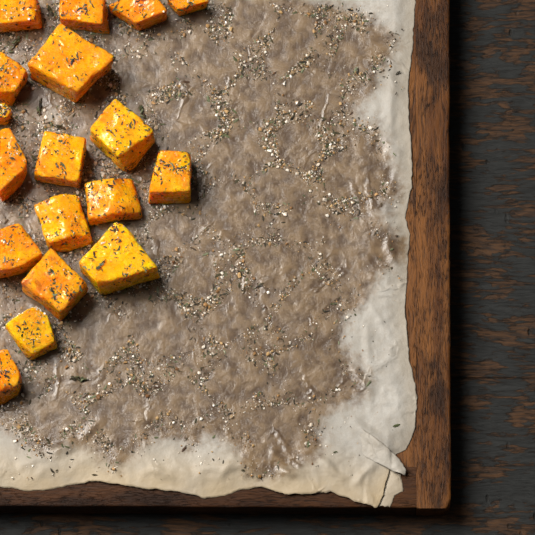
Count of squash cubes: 18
